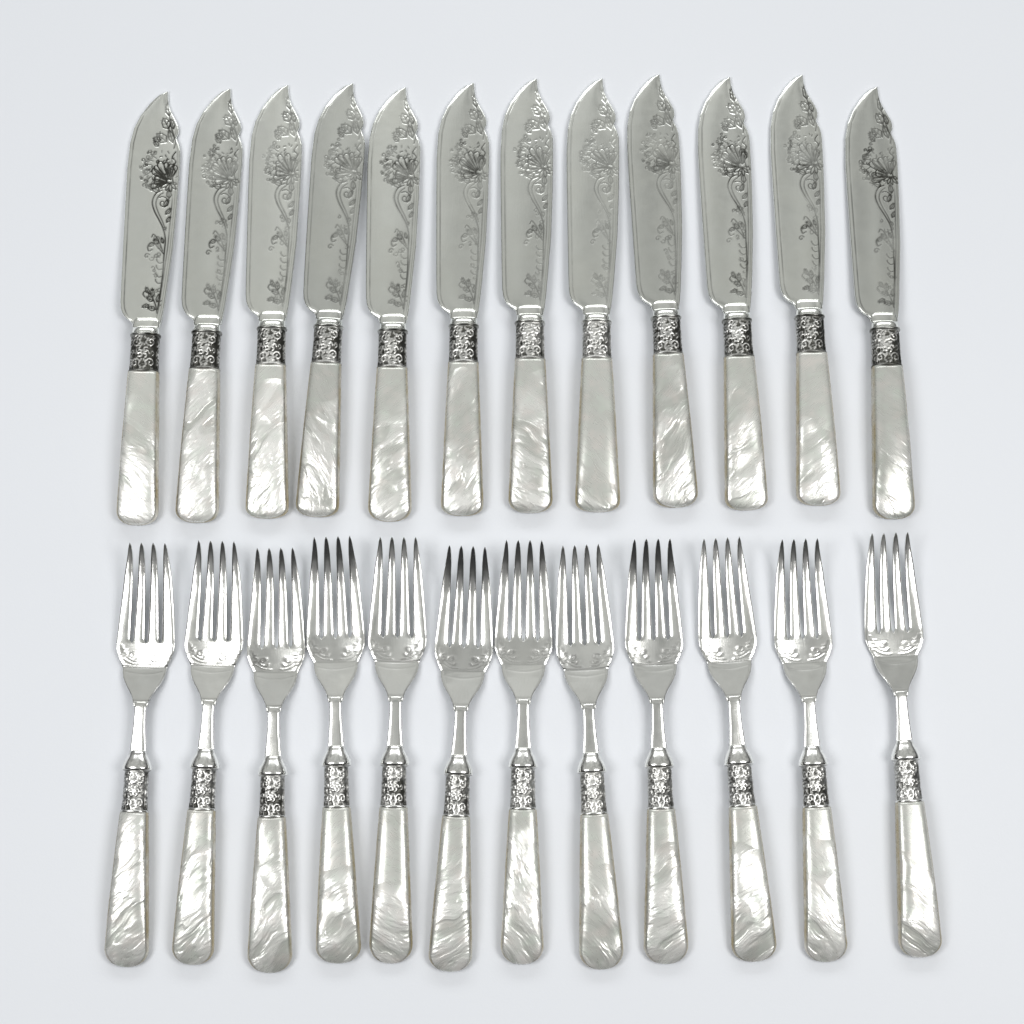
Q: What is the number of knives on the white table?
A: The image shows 12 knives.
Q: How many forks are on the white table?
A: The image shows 12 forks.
